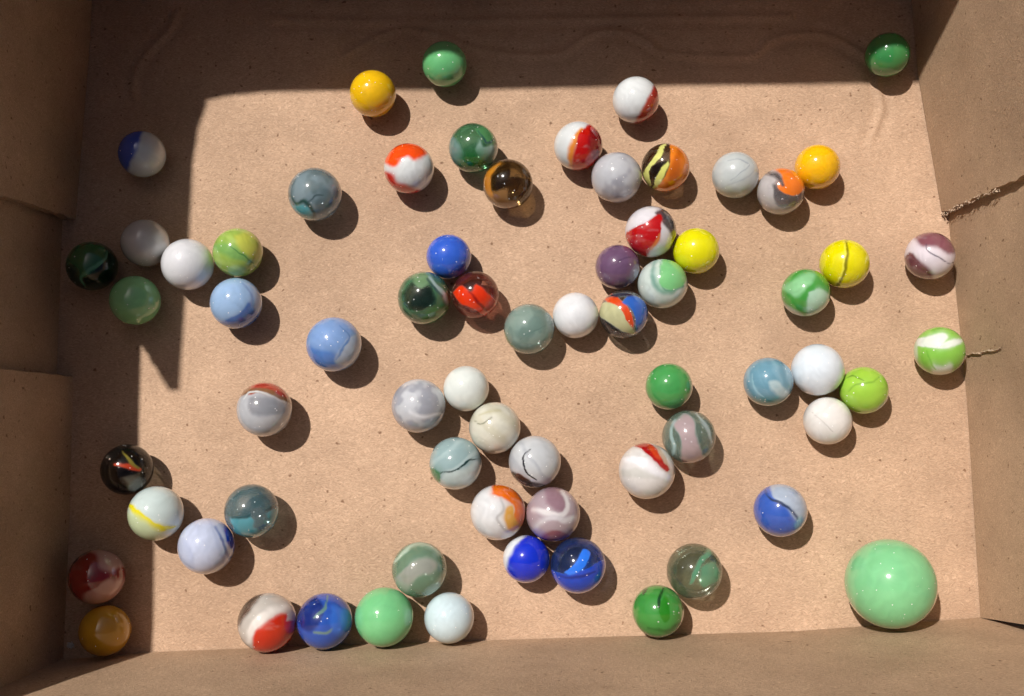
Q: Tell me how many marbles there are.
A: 68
